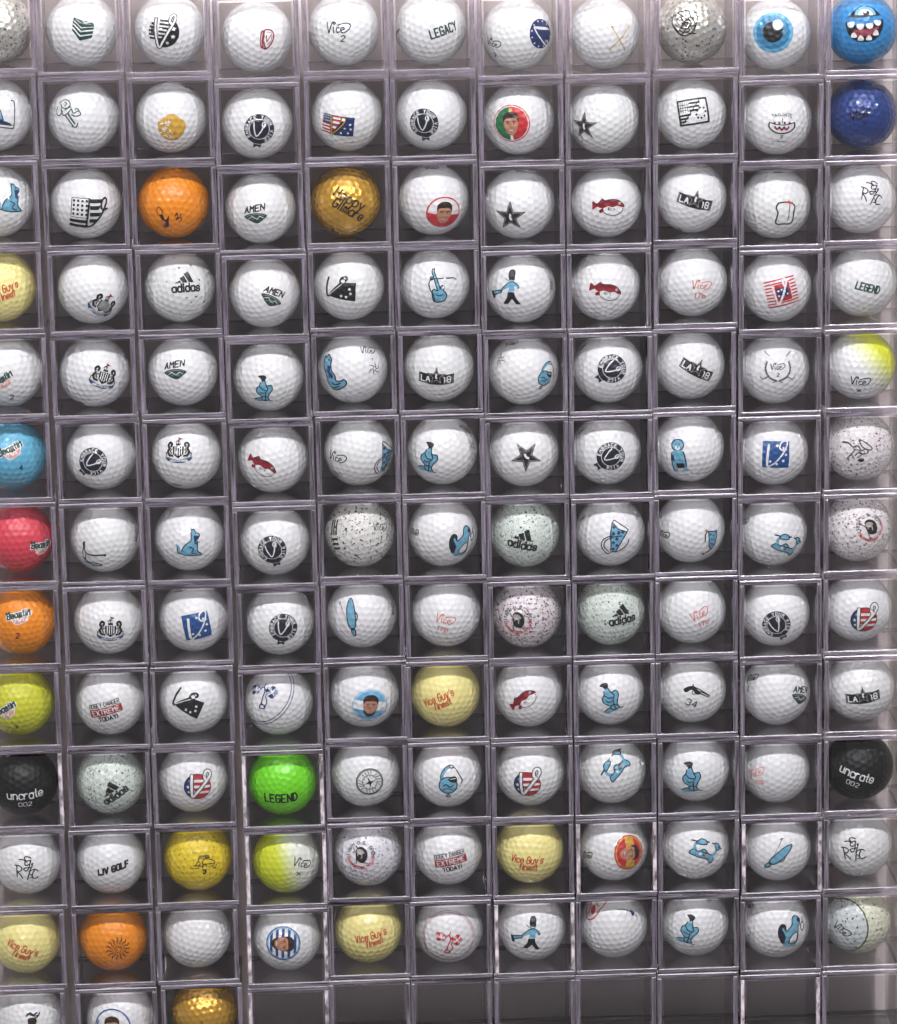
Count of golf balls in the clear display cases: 135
